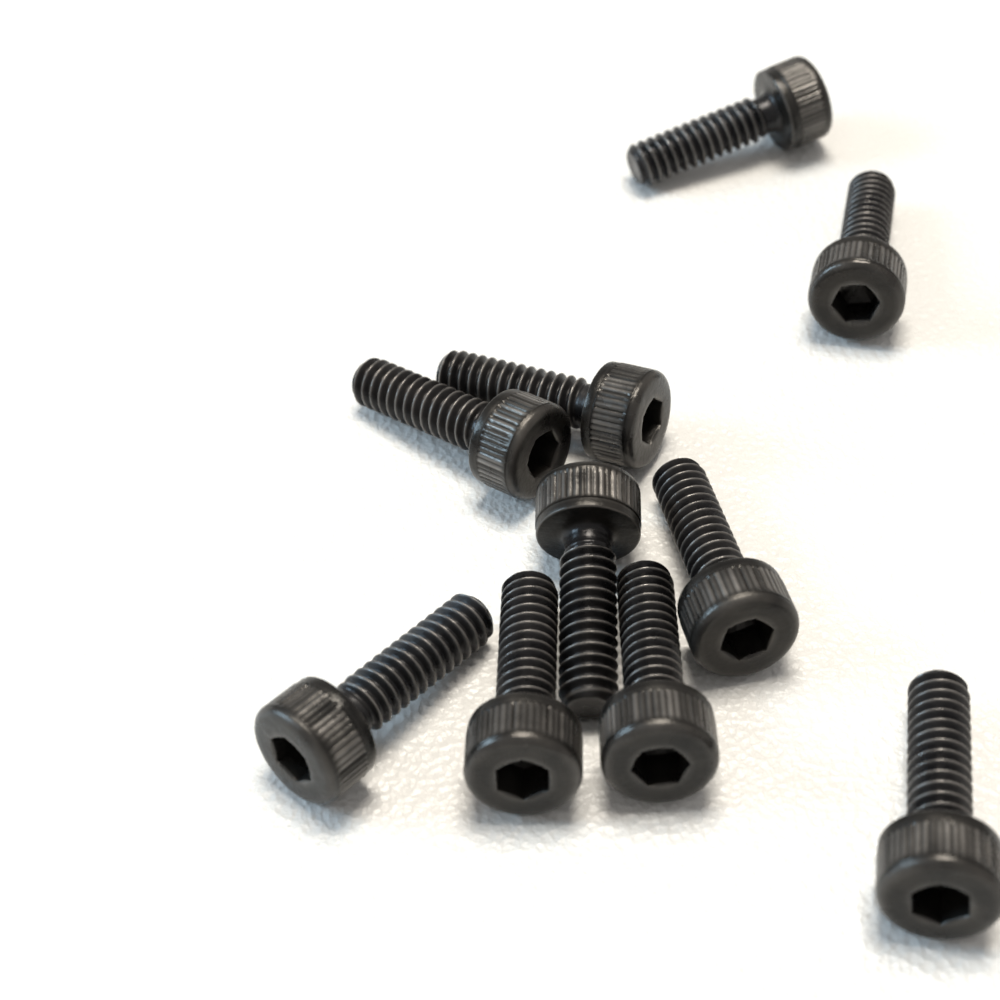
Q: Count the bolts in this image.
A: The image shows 10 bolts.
